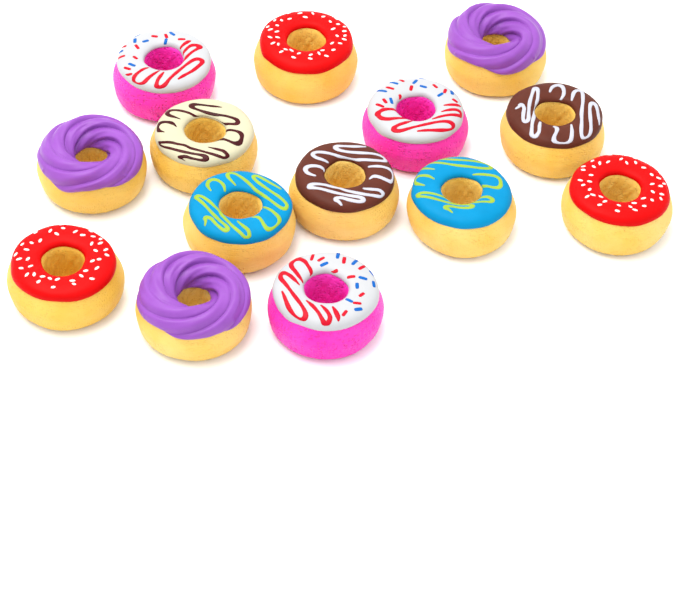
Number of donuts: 14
